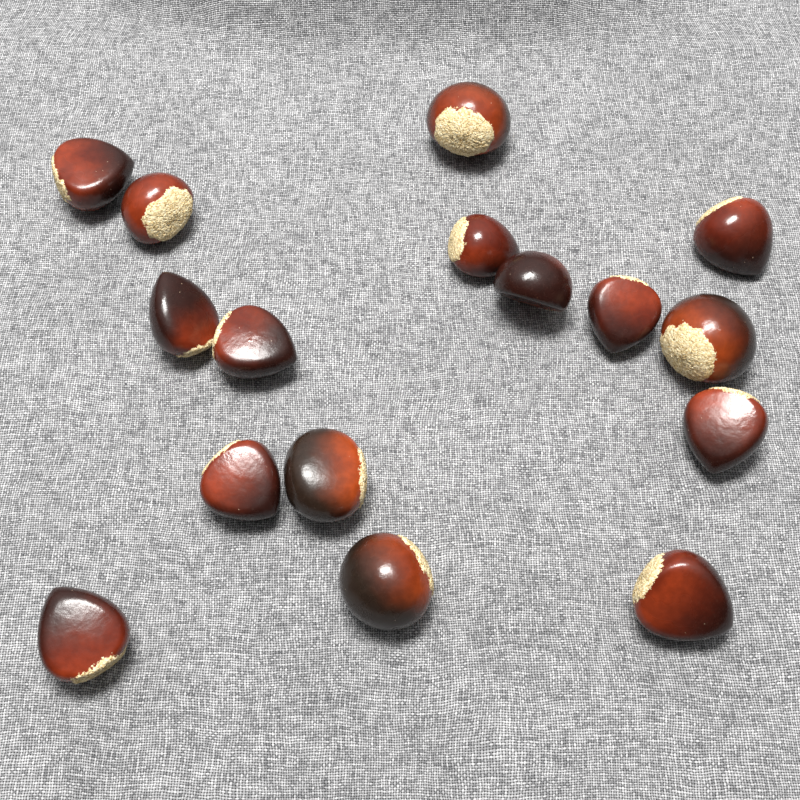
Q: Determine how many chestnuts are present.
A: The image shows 16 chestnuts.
